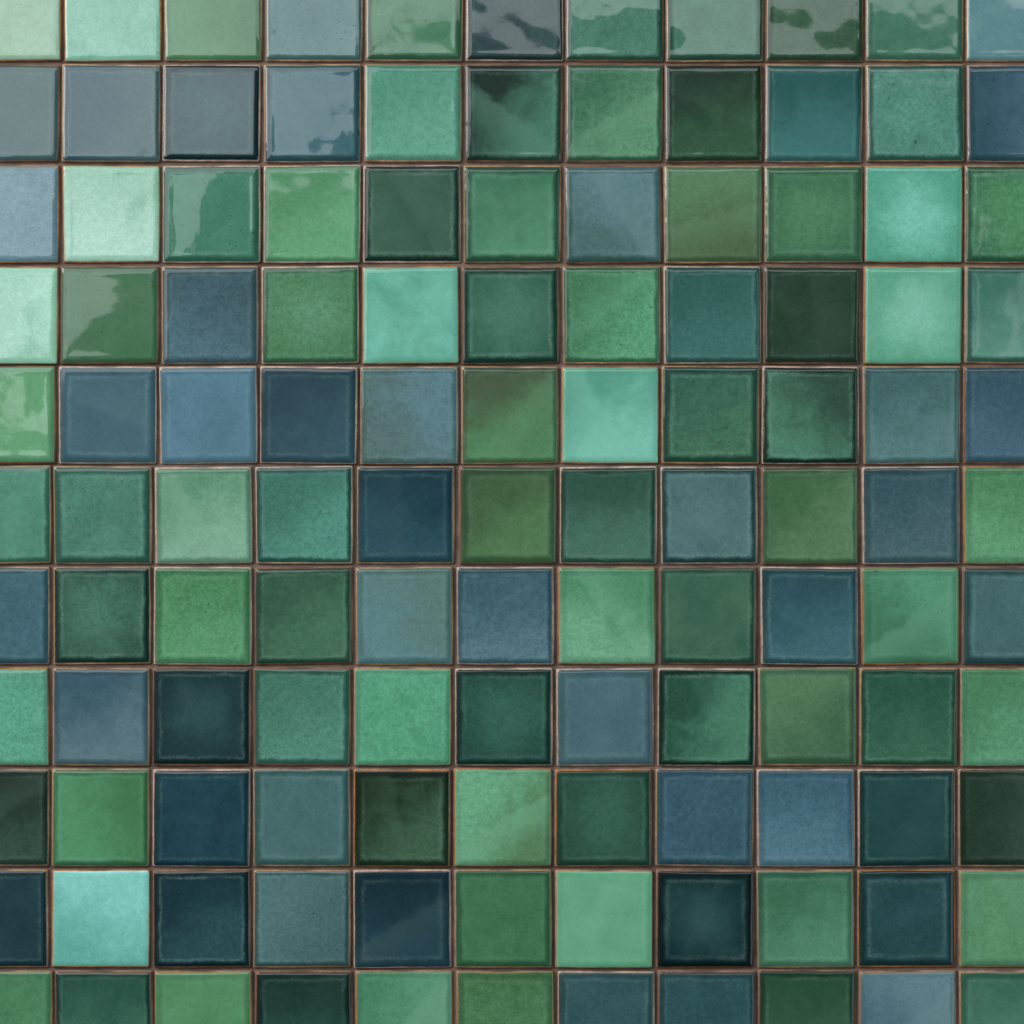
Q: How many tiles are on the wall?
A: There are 121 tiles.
